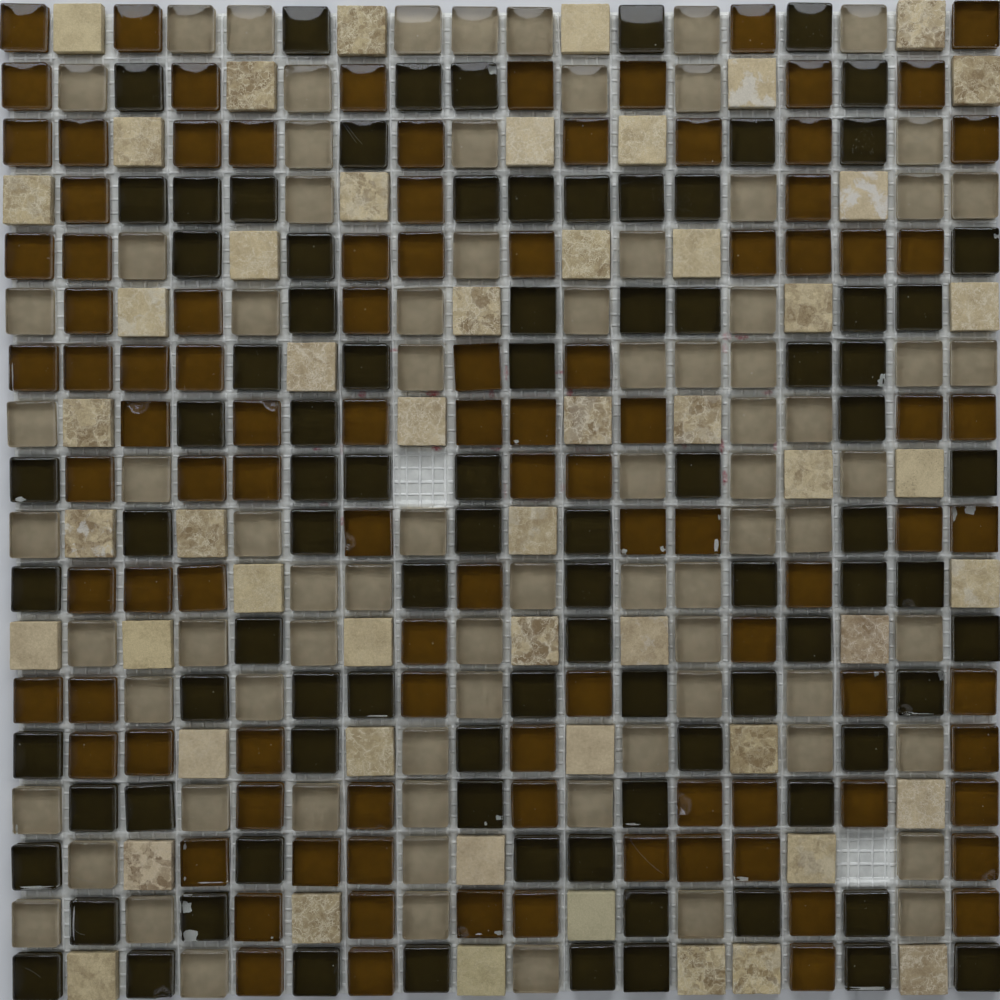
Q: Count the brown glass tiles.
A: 100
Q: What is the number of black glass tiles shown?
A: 90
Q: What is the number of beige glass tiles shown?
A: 79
